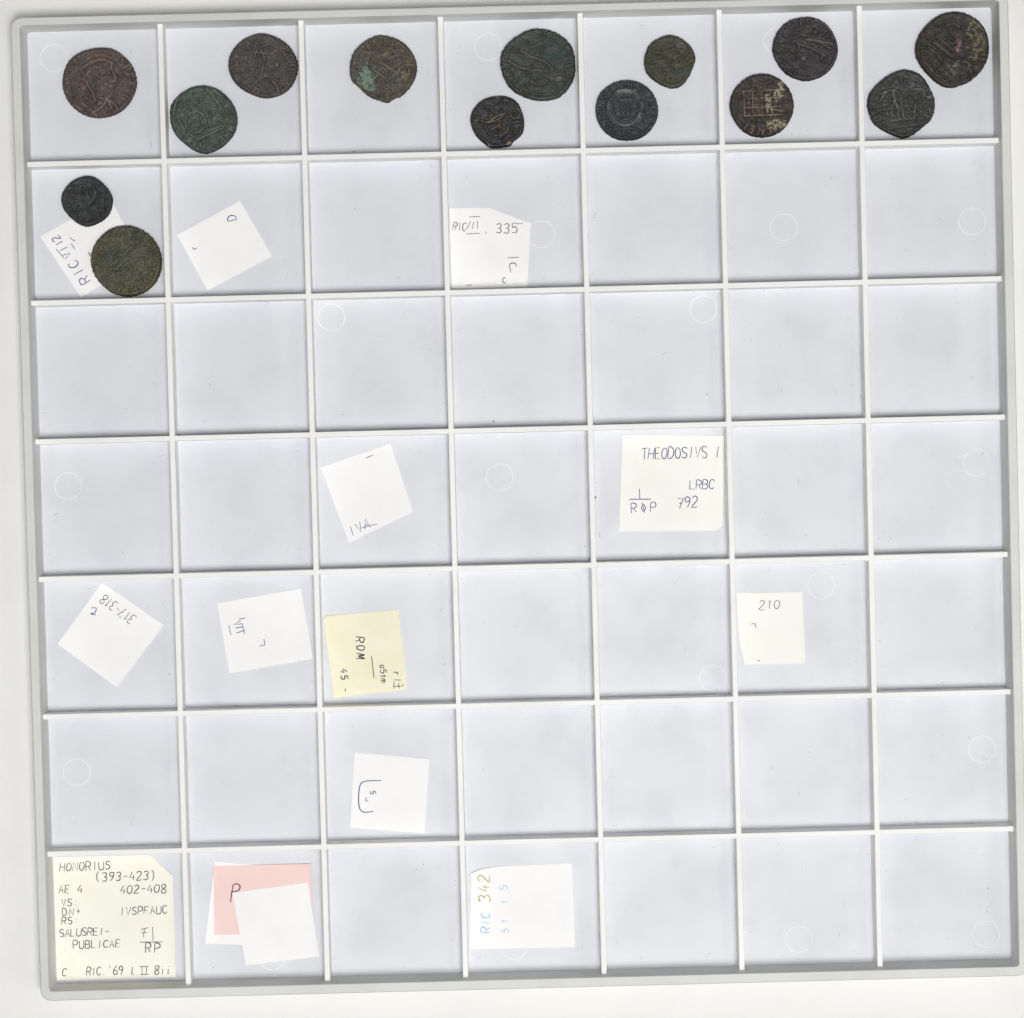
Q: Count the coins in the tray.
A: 14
